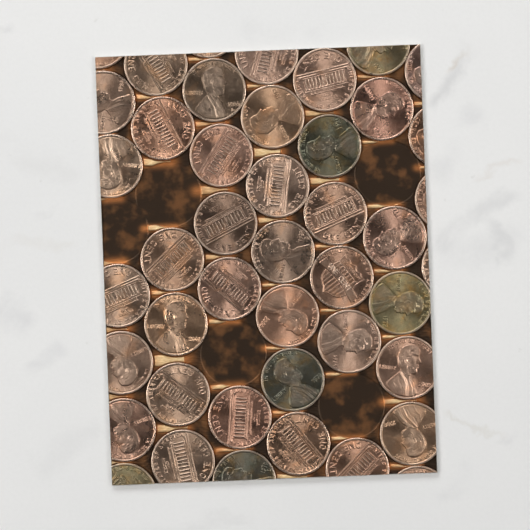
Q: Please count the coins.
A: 44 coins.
